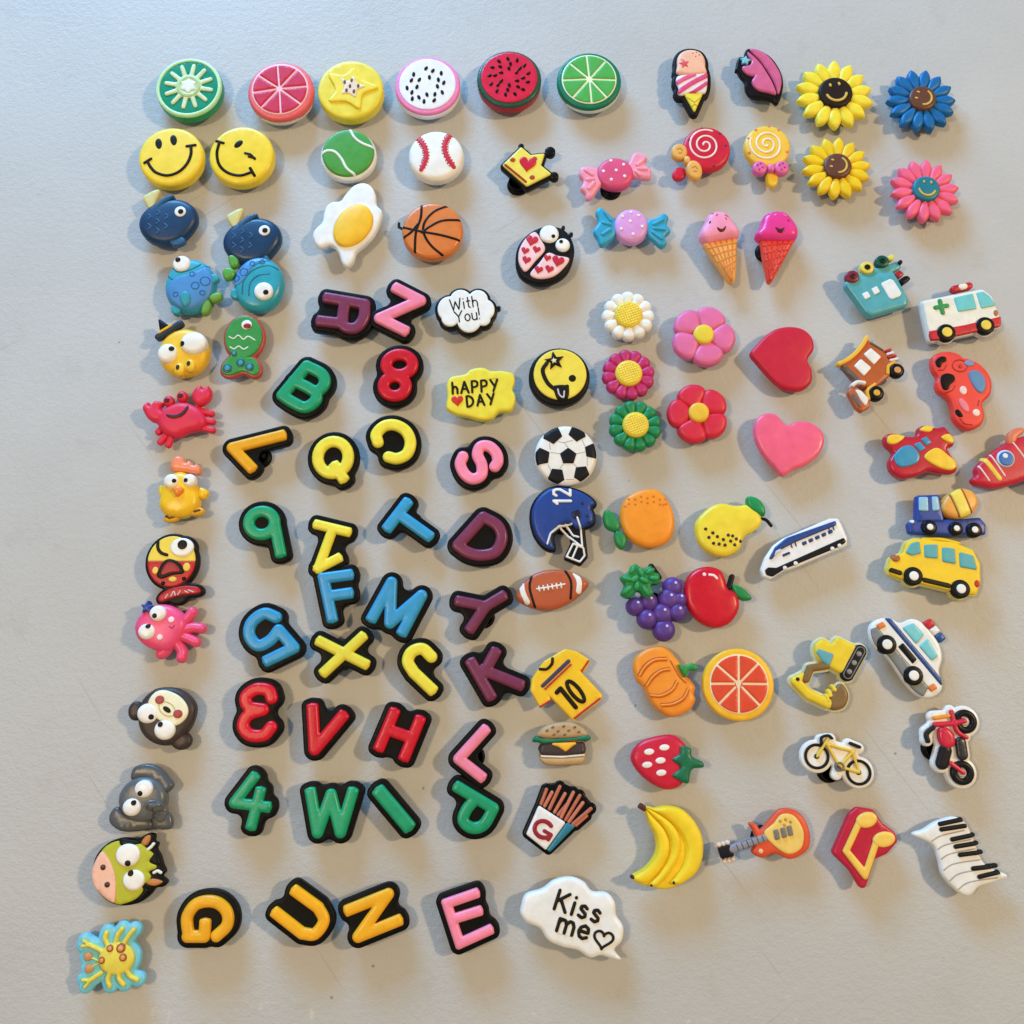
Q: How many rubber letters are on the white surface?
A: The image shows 24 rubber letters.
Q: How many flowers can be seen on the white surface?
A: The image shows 9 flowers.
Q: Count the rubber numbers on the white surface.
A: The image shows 7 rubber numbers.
